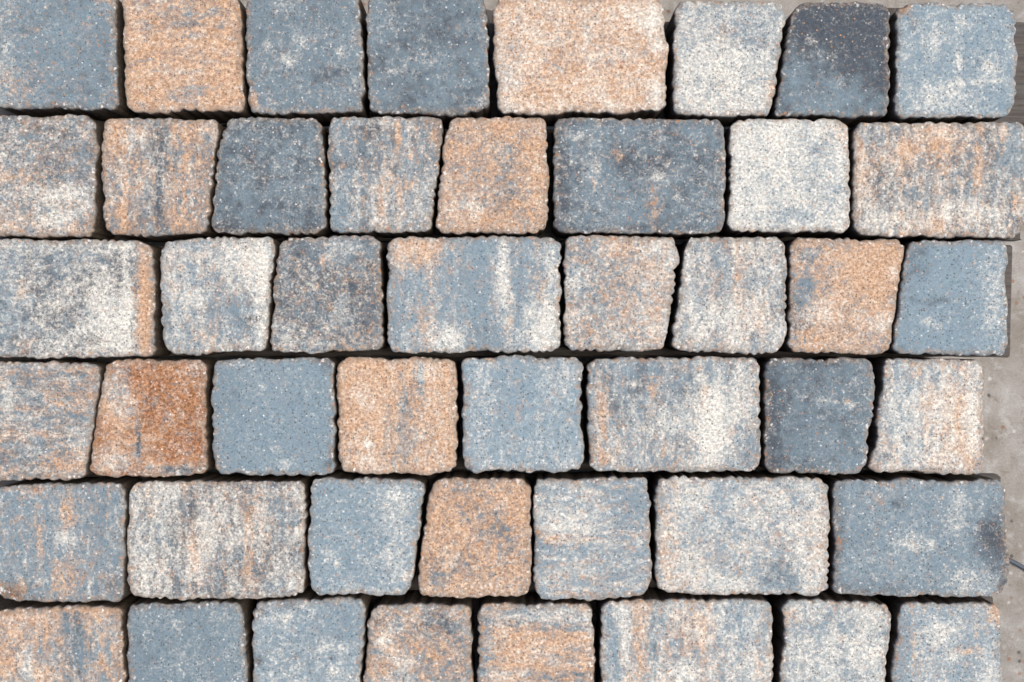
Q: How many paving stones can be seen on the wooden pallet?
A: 47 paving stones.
